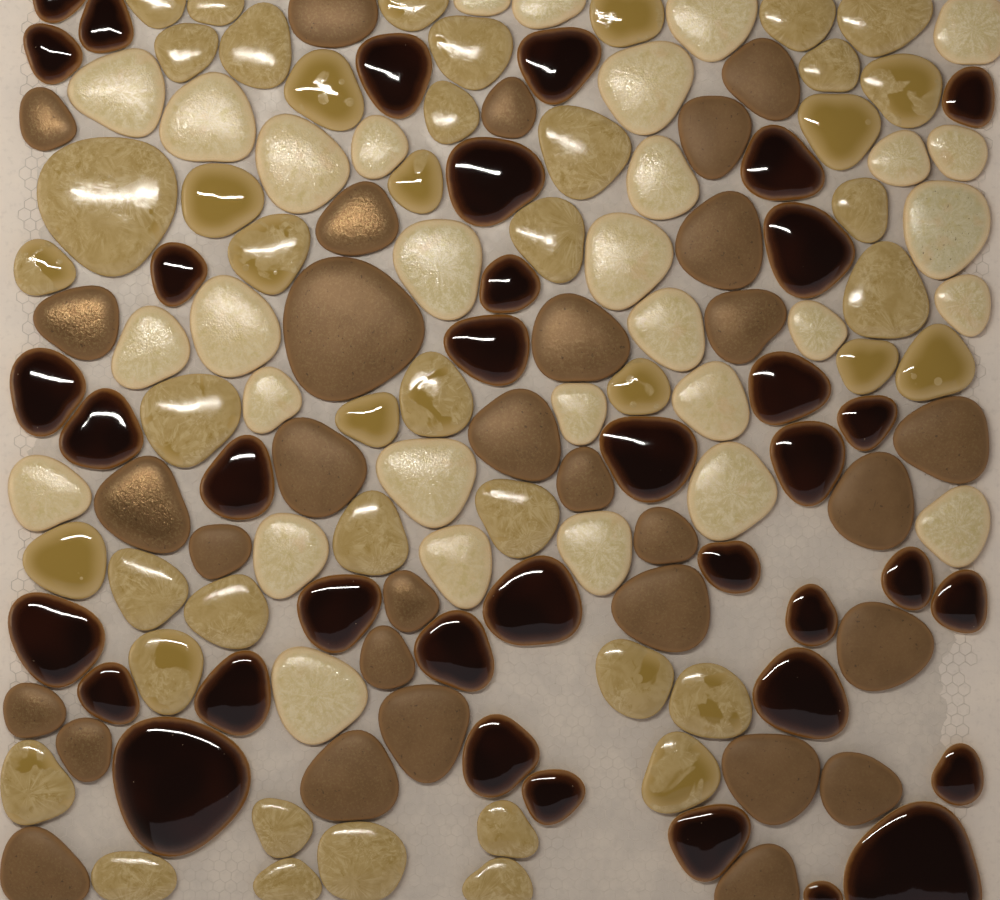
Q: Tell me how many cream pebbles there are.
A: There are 31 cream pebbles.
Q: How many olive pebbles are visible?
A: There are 45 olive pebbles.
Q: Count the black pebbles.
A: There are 37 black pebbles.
